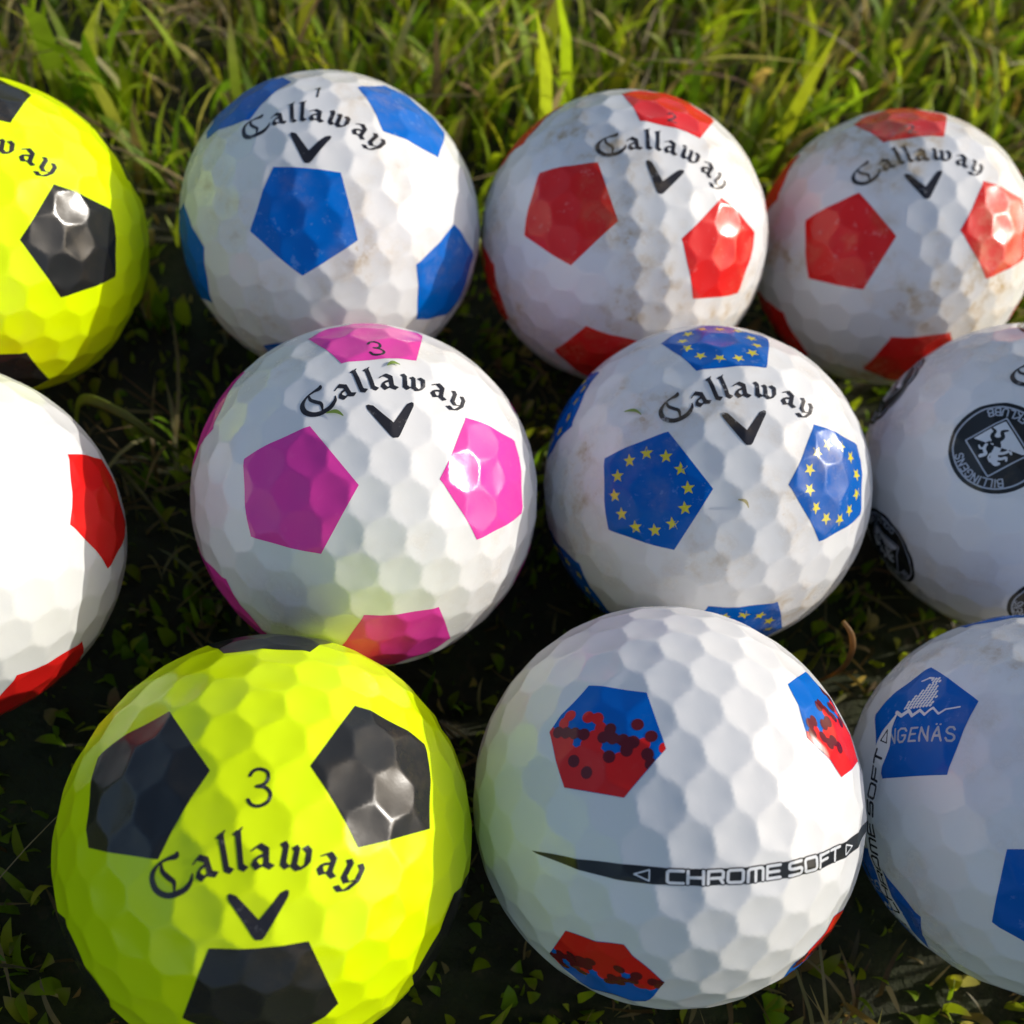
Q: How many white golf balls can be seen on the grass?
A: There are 9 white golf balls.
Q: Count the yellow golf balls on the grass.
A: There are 2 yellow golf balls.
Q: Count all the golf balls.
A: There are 11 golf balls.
